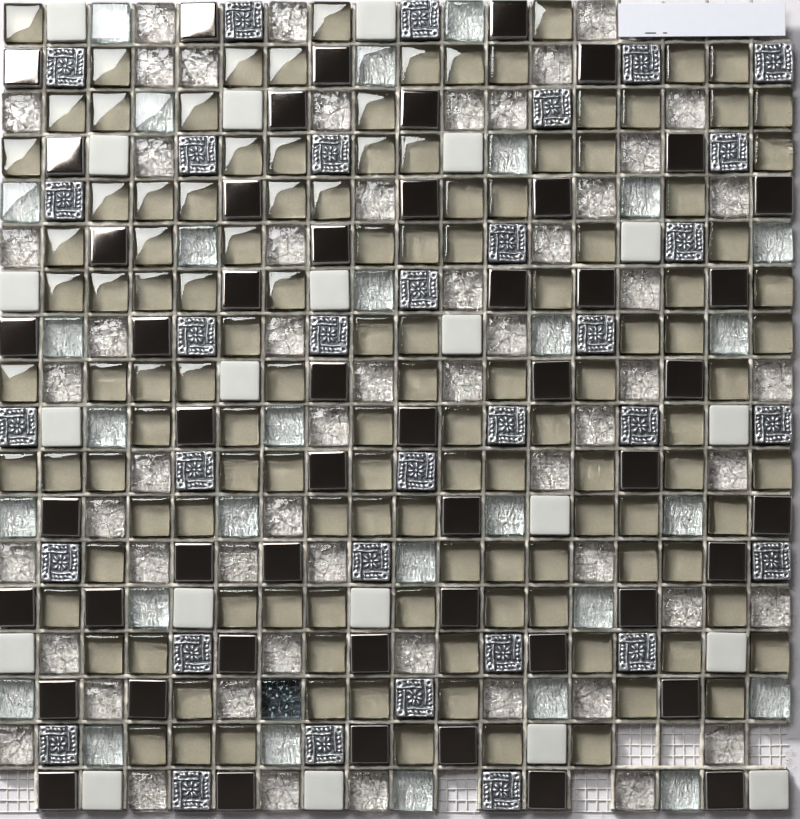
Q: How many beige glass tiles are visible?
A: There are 124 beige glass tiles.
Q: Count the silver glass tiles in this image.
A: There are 85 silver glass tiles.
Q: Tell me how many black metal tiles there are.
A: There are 50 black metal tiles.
